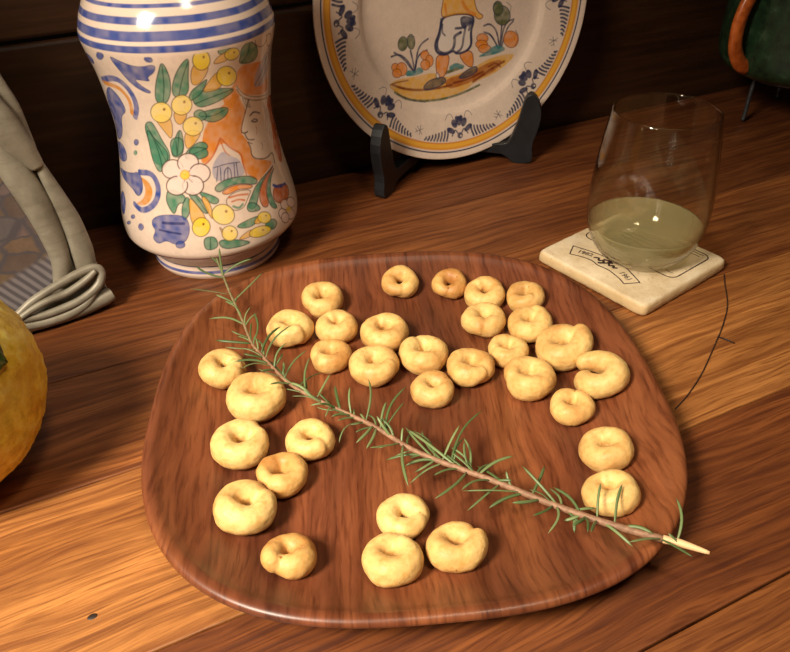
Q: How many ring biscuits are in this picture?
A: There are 32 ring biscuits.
